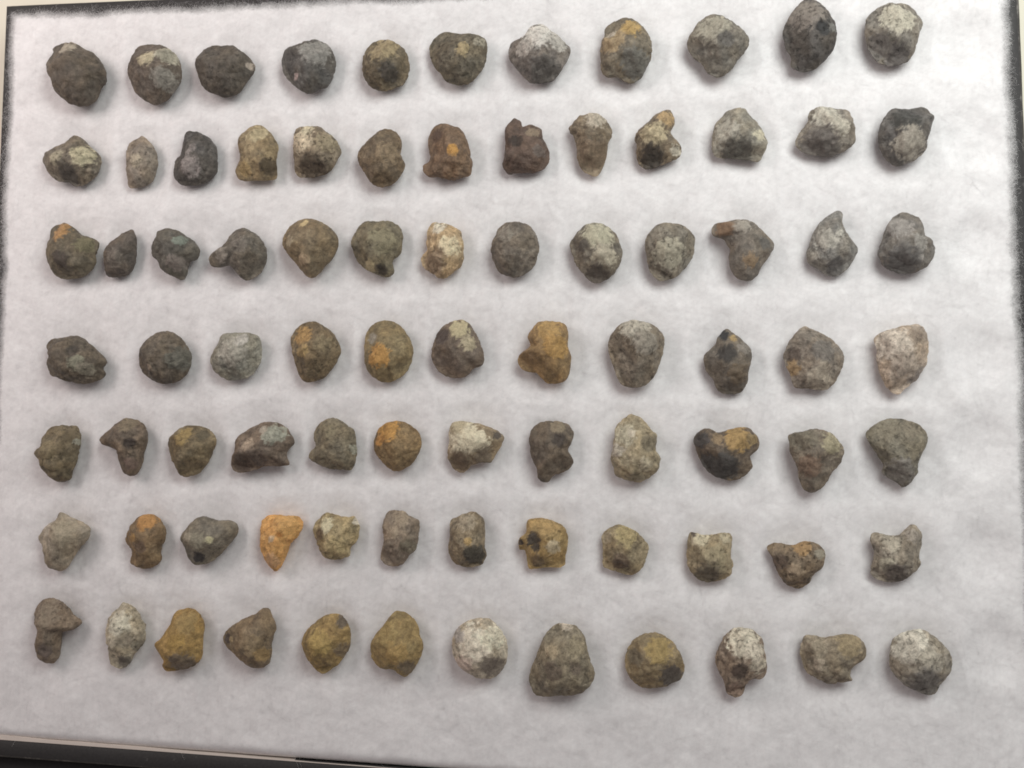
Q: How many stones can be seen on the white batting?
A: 84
